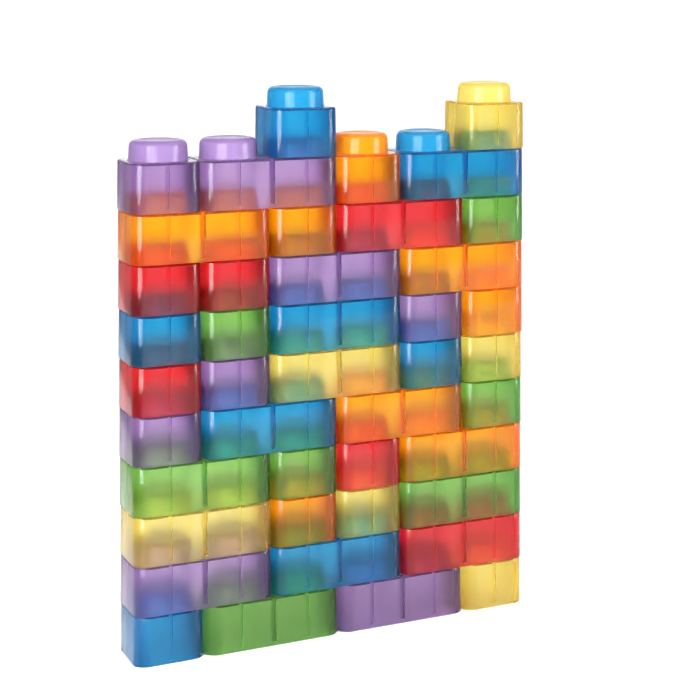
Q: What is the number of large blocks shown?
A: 19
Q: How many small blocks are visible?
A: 24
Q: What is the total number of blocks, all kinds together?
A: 43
